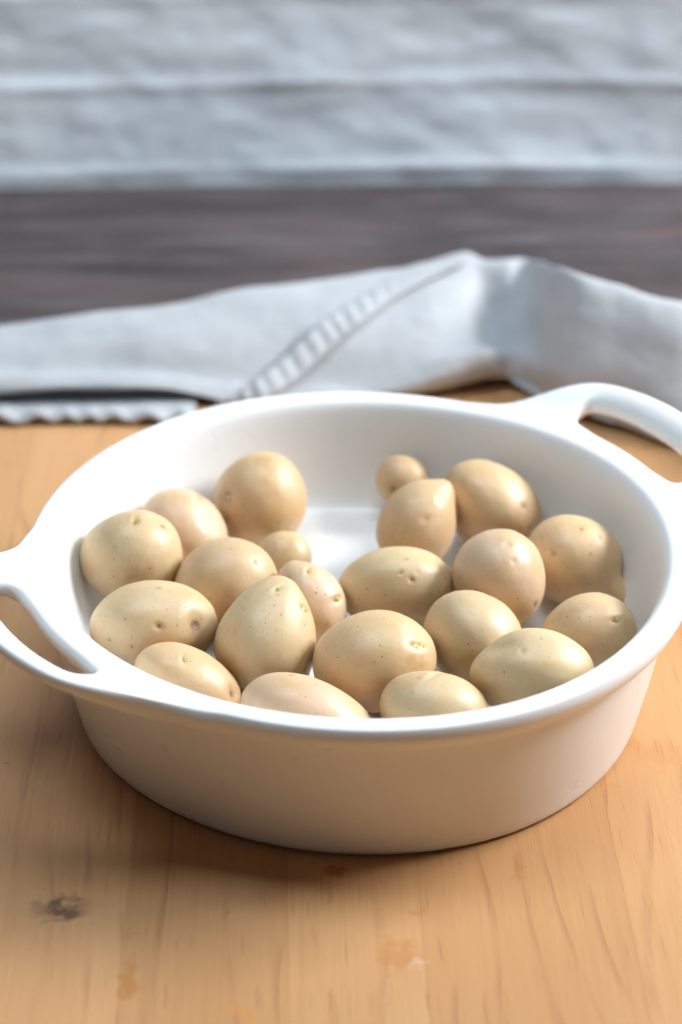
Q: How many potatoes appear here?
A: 21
